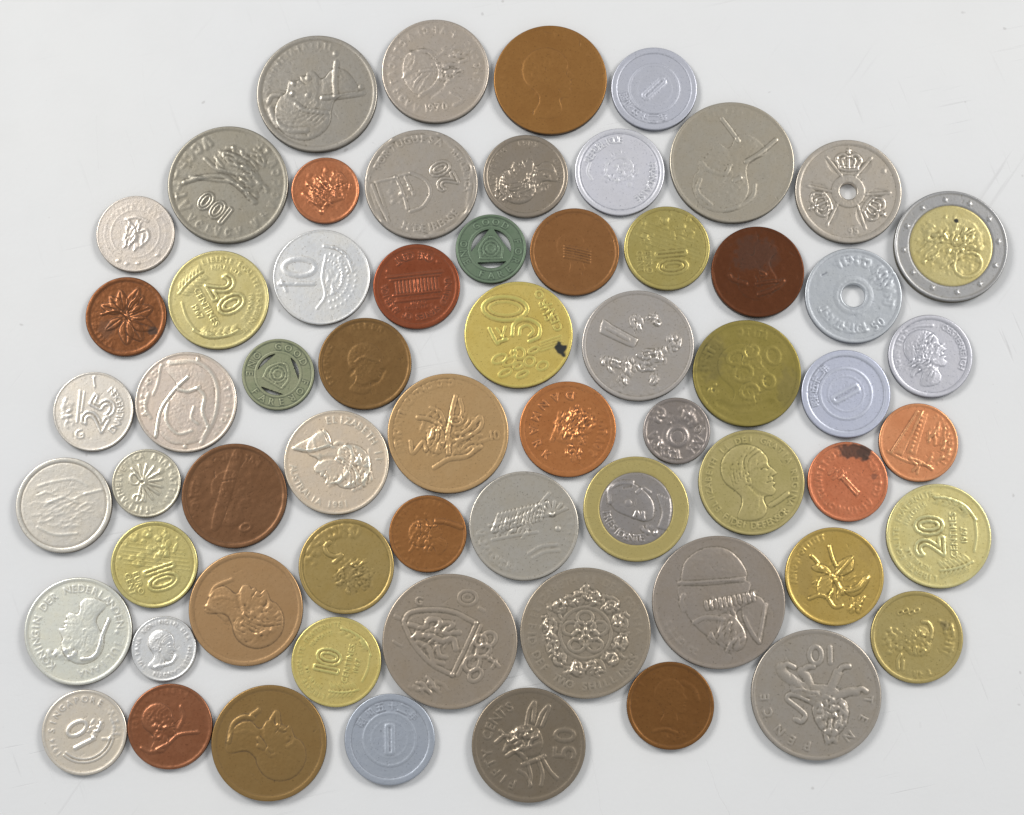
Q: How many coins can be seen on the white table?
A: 63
